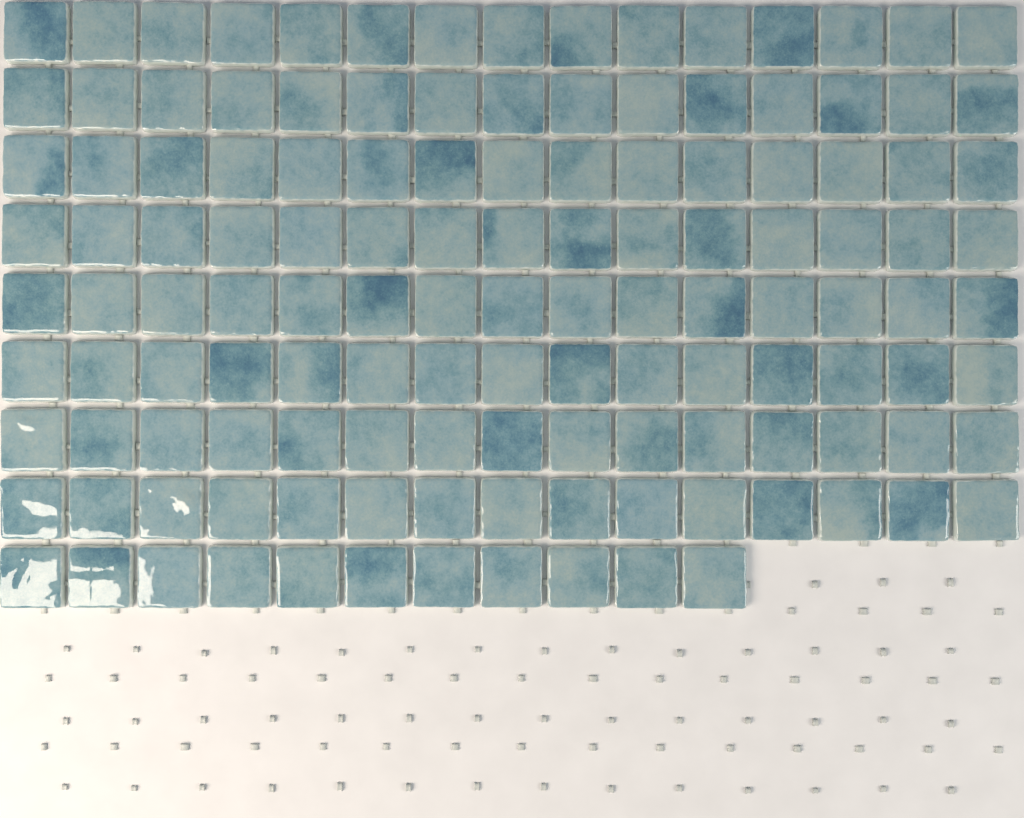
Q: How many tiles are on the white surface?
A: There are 131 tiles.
